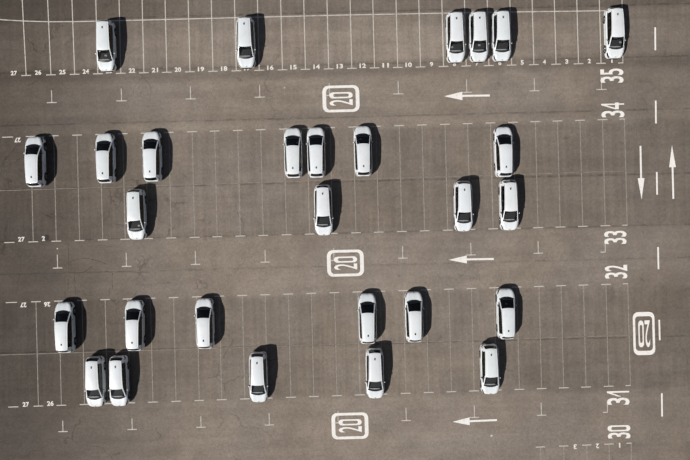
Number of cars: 28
